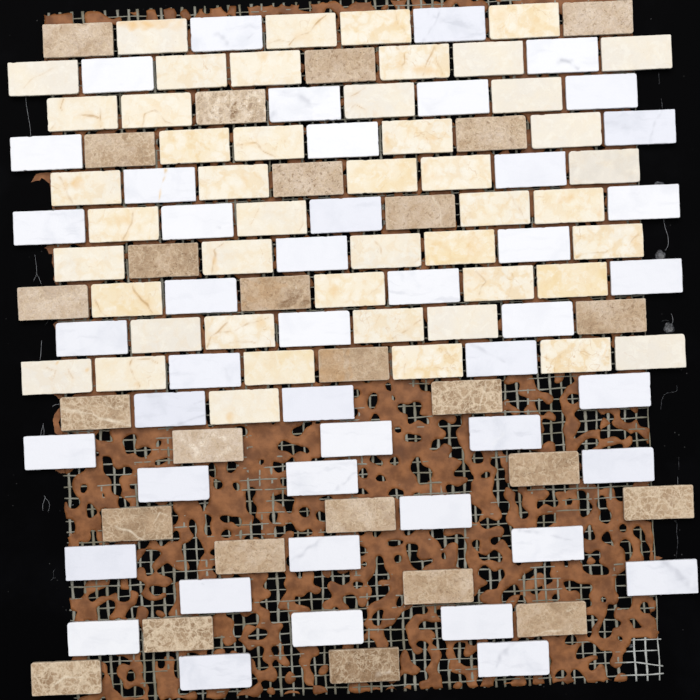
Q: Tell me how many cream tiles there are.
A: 47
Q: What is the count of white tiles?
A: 46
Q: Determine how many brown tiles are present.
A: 26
